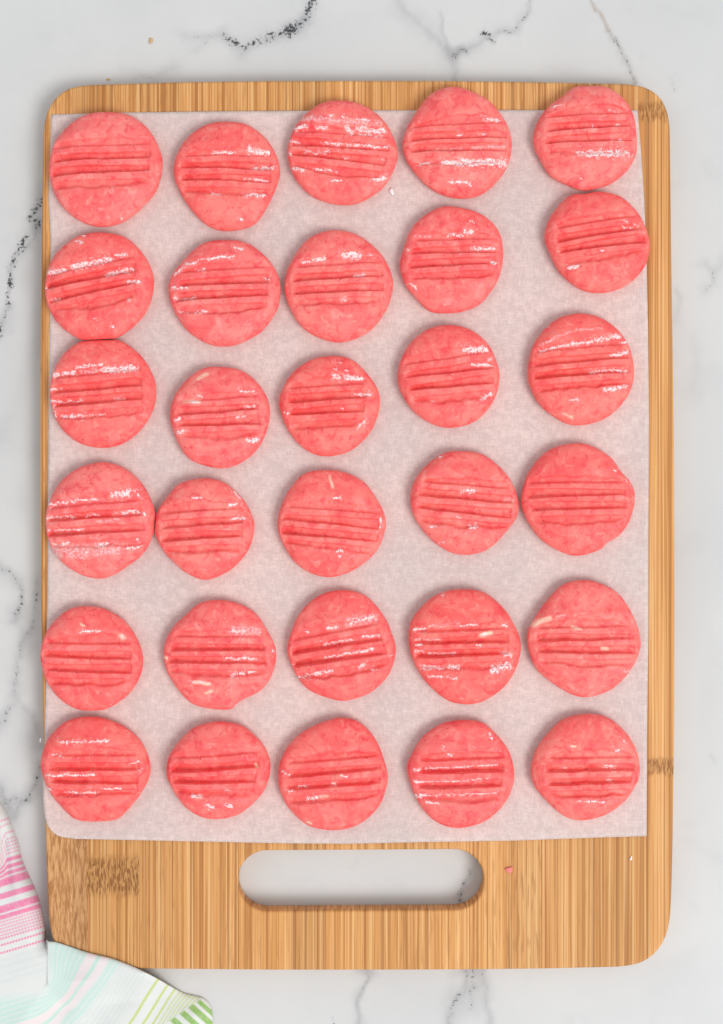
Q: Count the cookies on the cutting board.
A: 30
